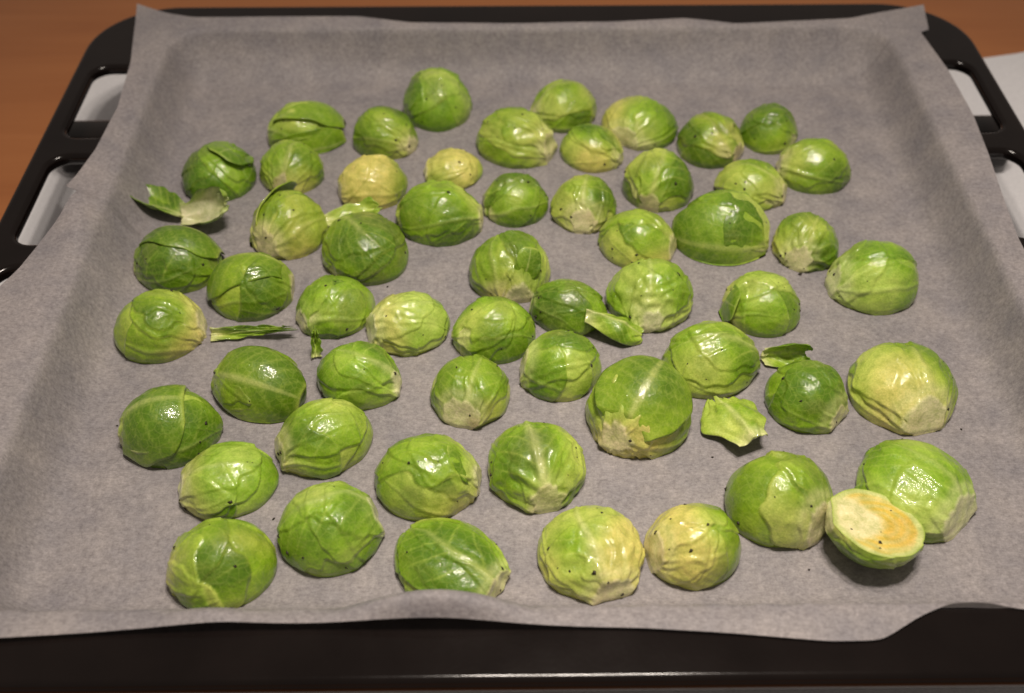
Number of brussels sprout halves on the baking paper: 56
